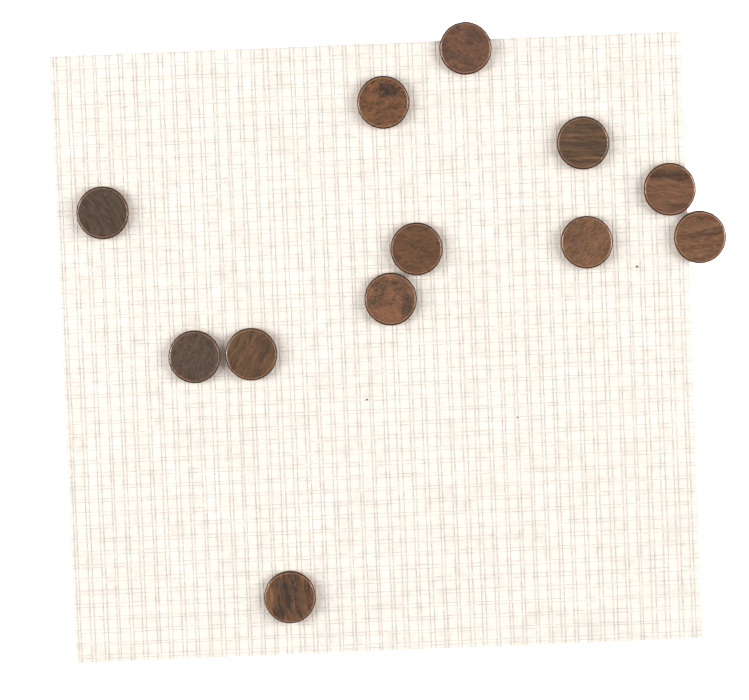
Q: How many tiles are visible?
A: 12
